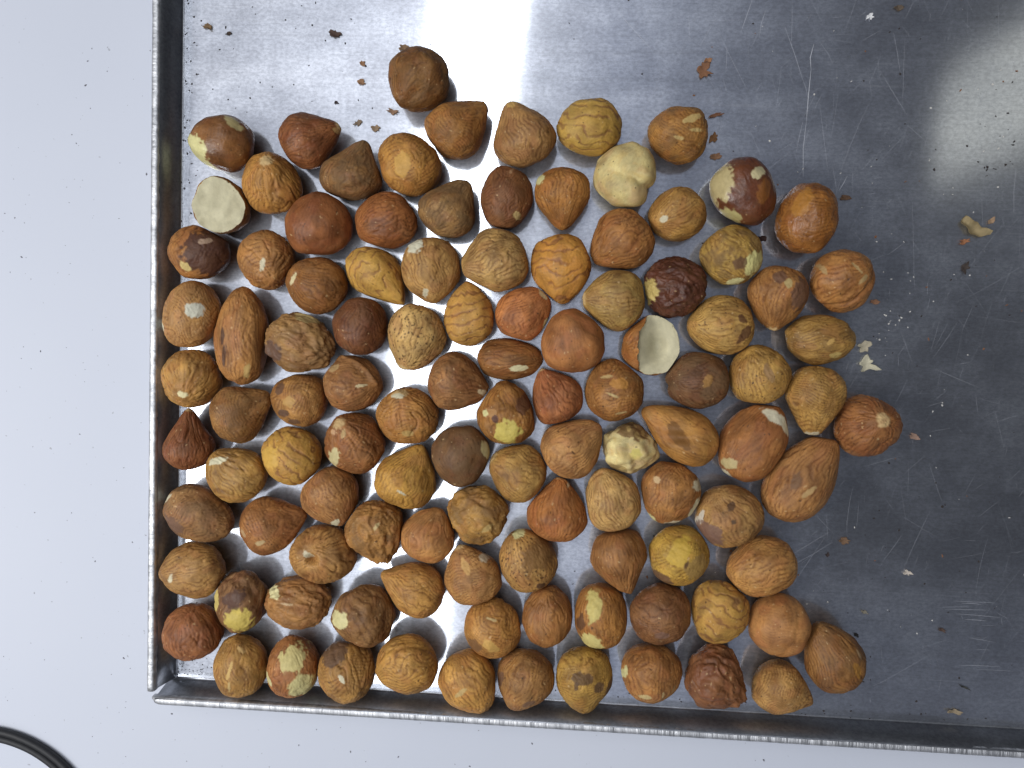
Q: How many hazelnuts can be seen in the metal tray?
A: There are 109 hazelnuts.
